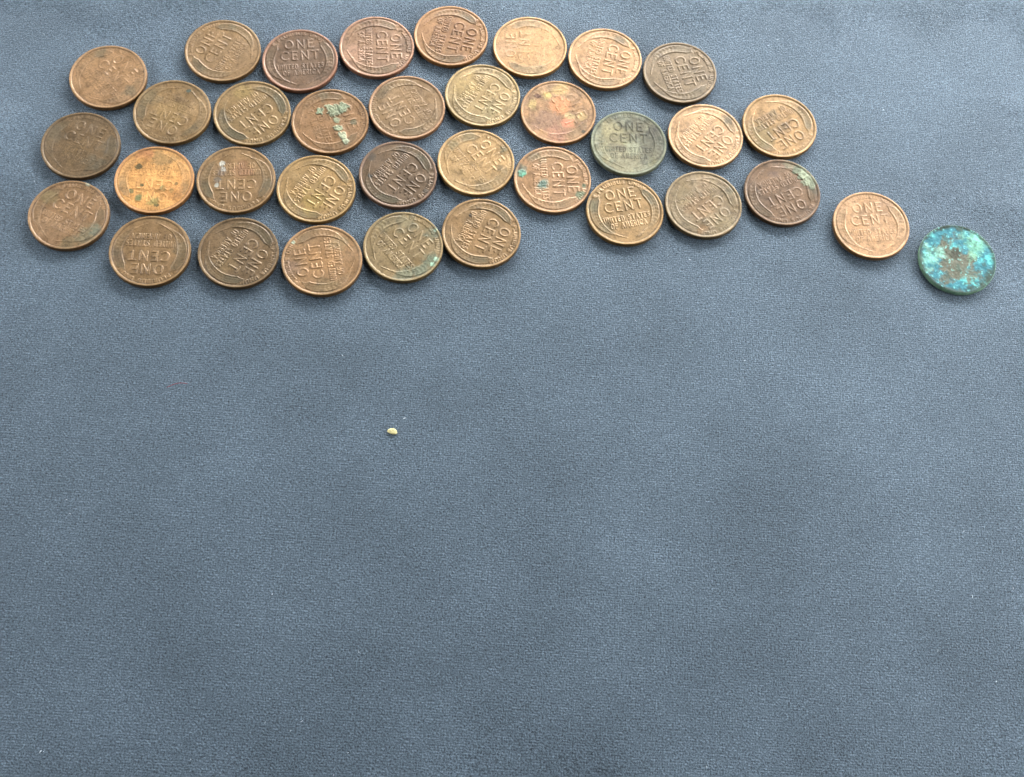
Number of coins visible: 35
